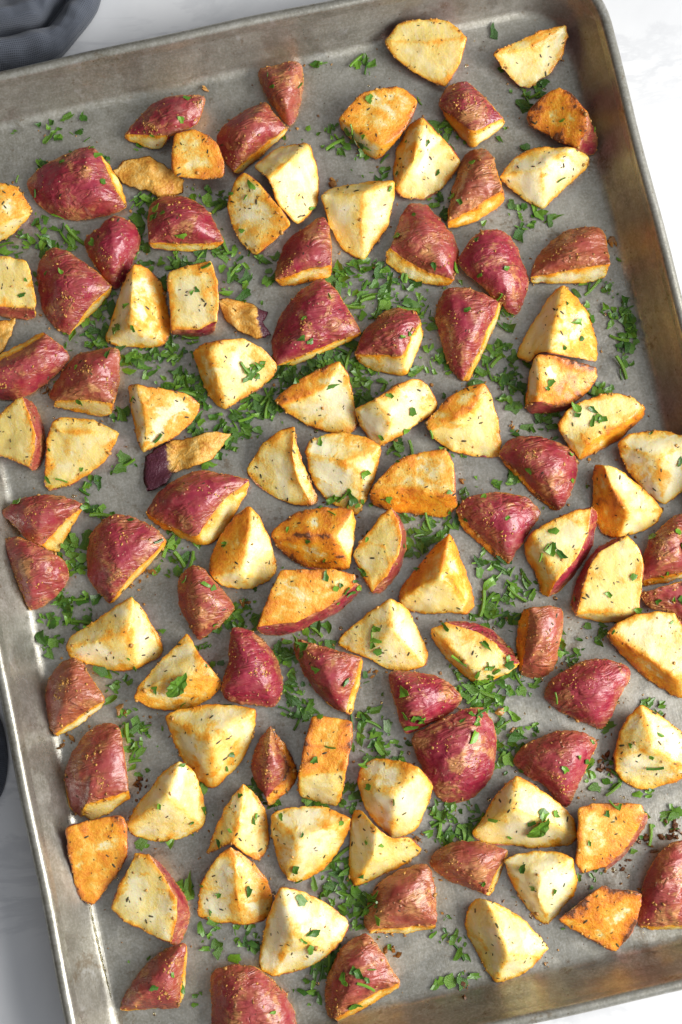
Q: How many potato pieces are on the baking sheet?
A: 101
